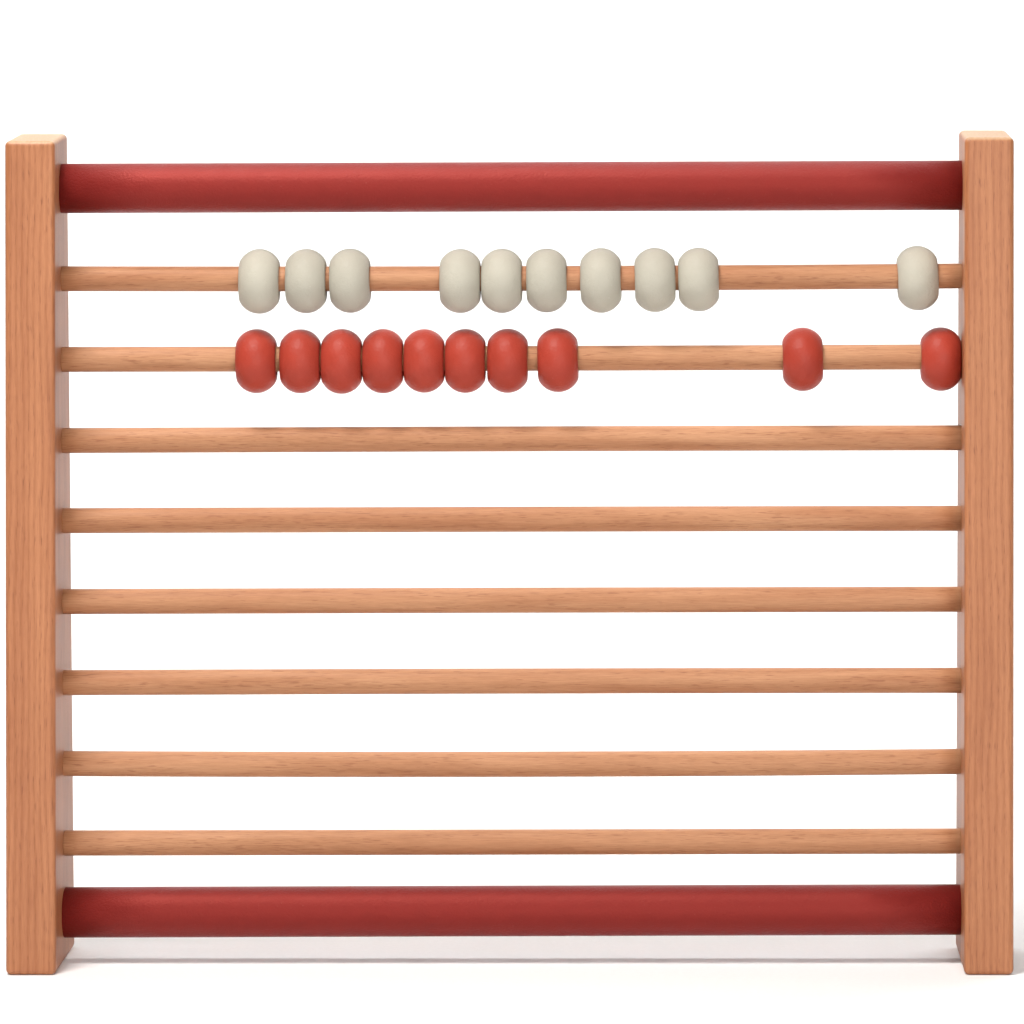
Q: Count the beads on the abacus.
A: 20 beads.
